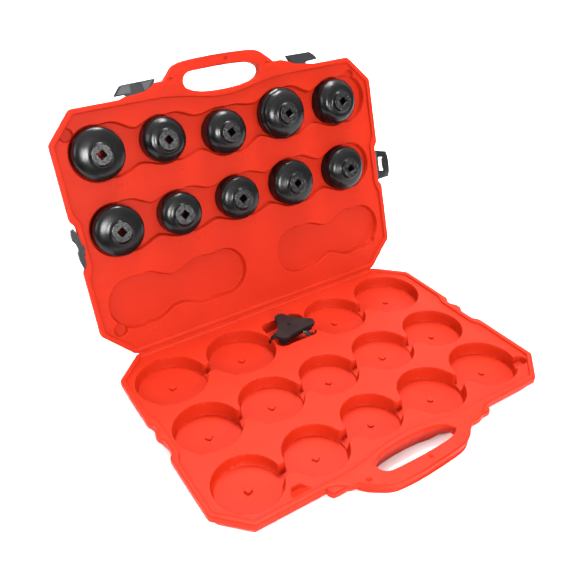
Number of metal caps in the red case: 10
